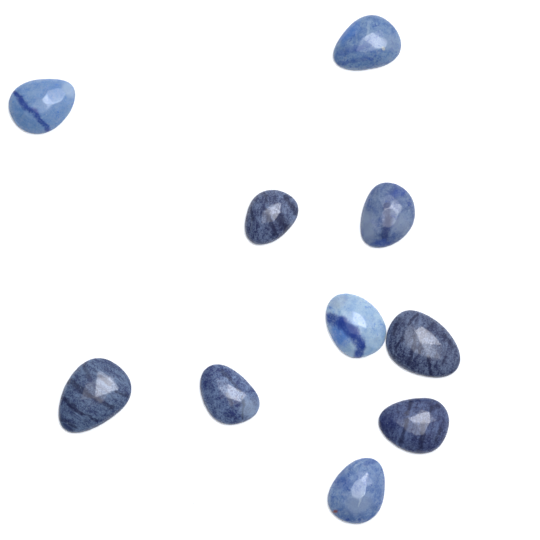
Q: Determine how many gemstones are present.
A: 10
